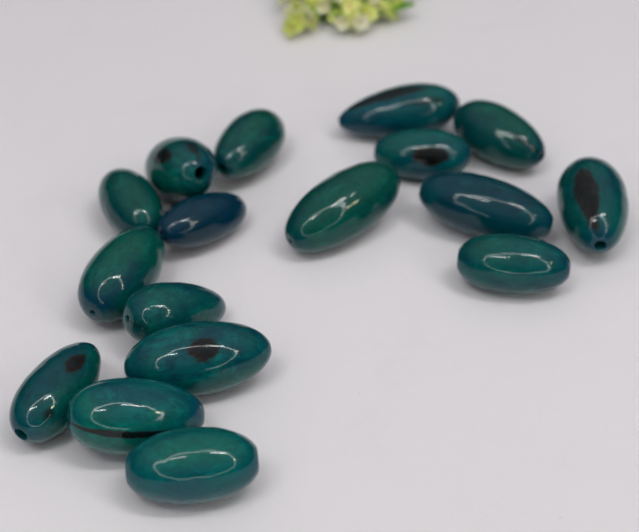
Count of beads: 17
